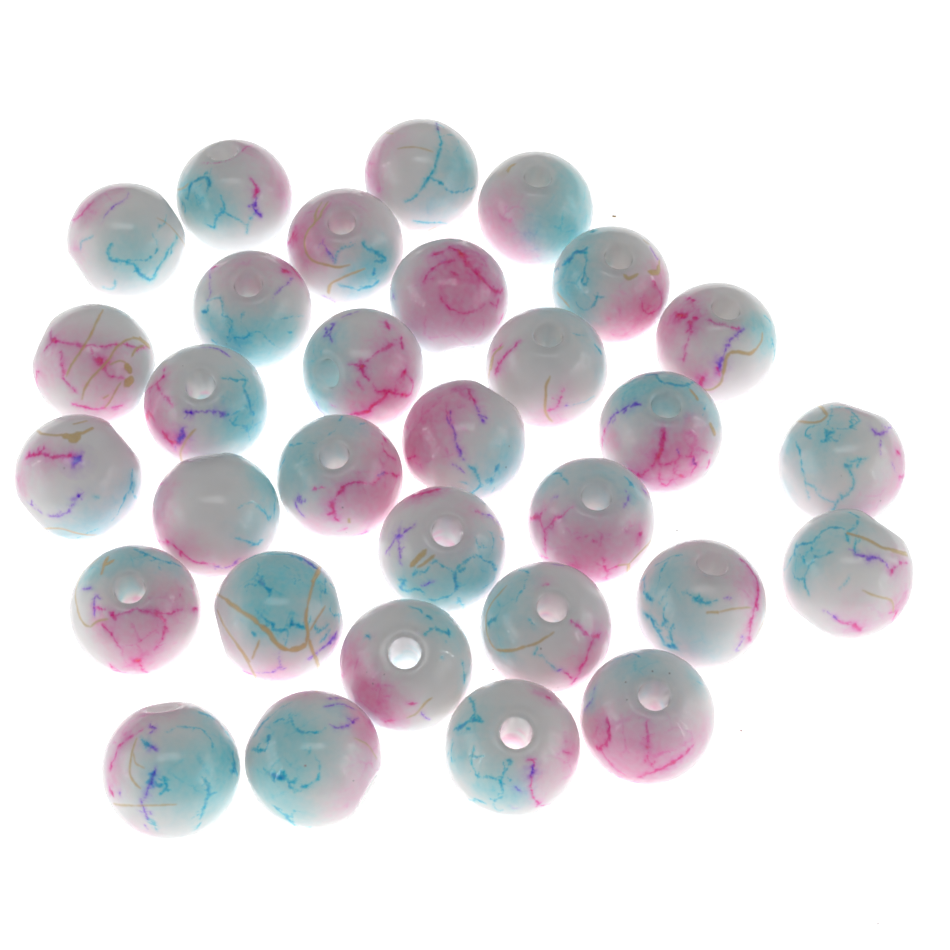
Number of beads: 31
